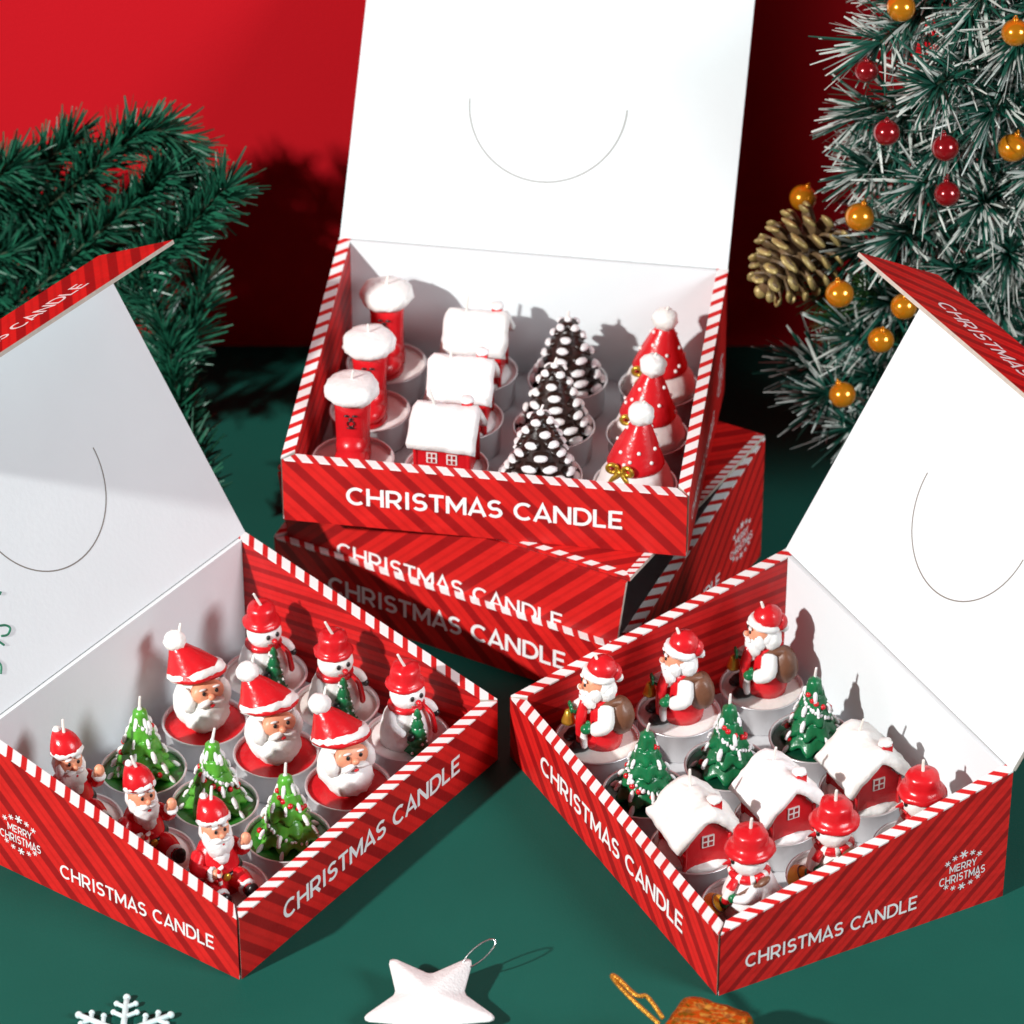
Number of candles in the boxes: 36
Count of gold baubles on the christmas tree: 9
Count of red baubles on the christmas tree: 4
